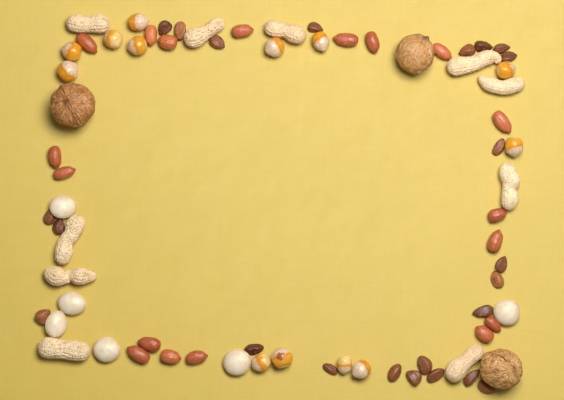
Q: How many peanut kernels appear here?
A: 18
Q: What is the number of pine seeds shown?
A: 23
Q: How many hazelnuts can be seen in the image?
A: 13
